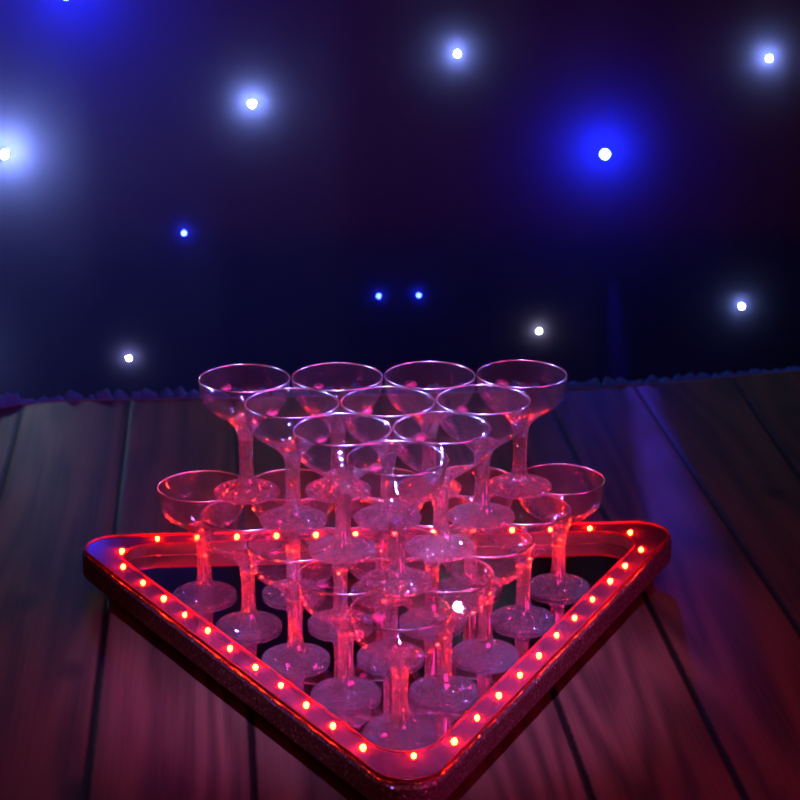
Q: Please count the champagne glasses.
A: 25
